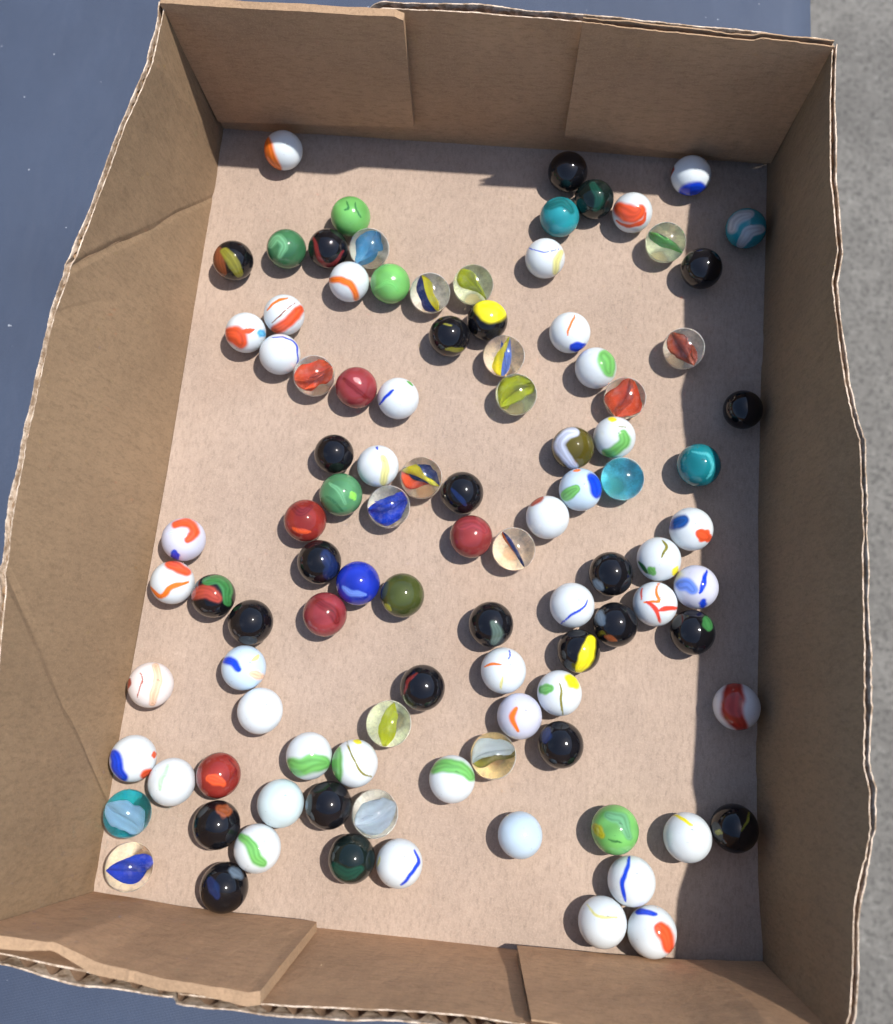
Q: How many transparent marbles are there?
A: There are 18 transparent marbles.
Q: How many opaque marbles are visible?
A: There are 83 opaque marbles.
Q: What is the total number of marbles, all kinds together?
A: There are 101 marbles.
